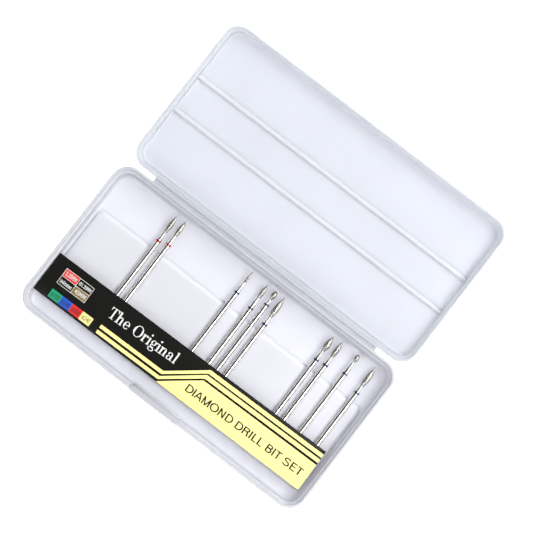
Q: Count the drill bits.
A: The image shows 10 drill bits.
